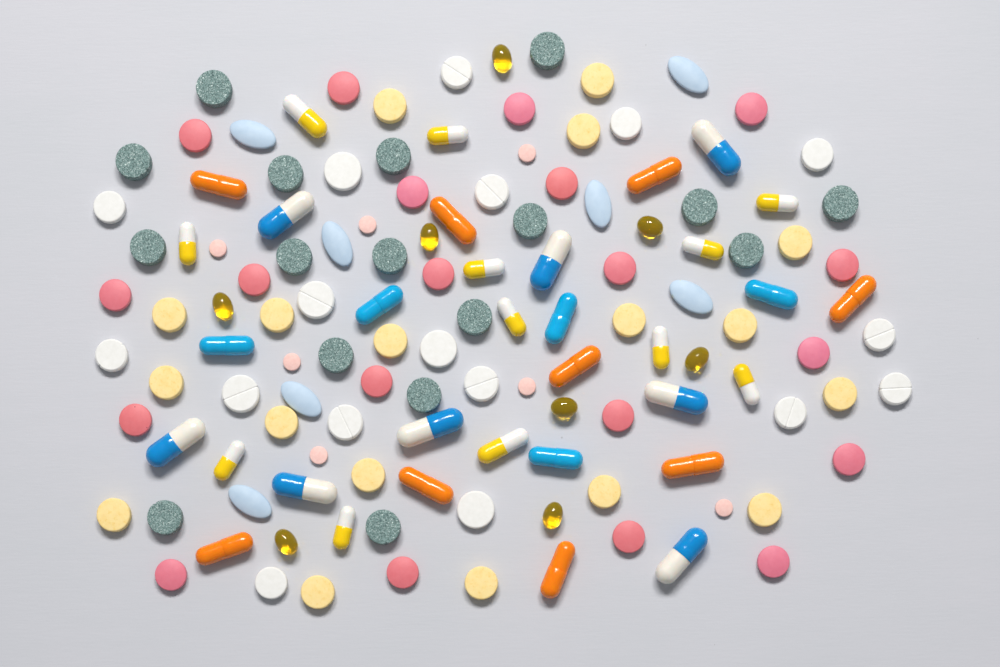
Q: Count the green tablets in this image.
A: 17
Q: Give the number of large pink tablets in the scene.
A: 20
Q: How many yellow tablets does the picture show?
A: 18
